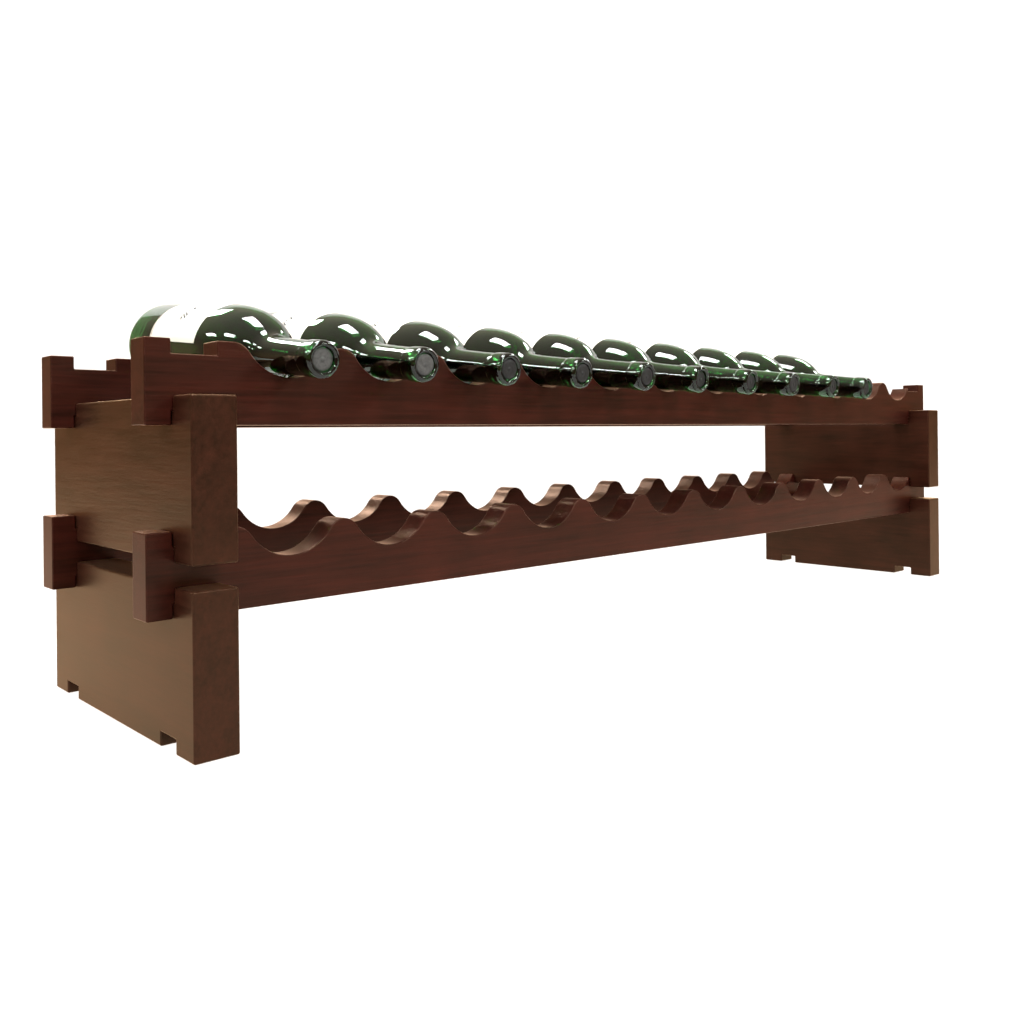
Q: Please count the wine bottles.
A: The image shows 10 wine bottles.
